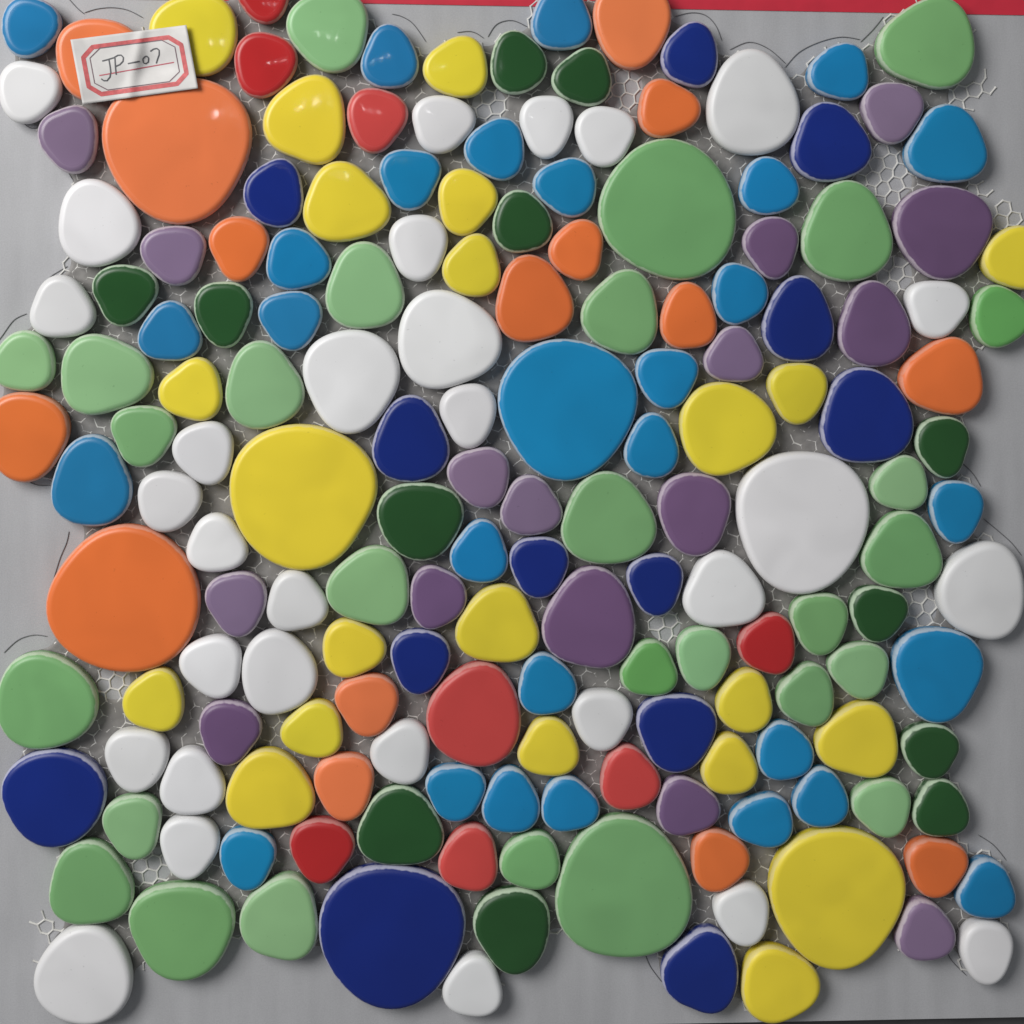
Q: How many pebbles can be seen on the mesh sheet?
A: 173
